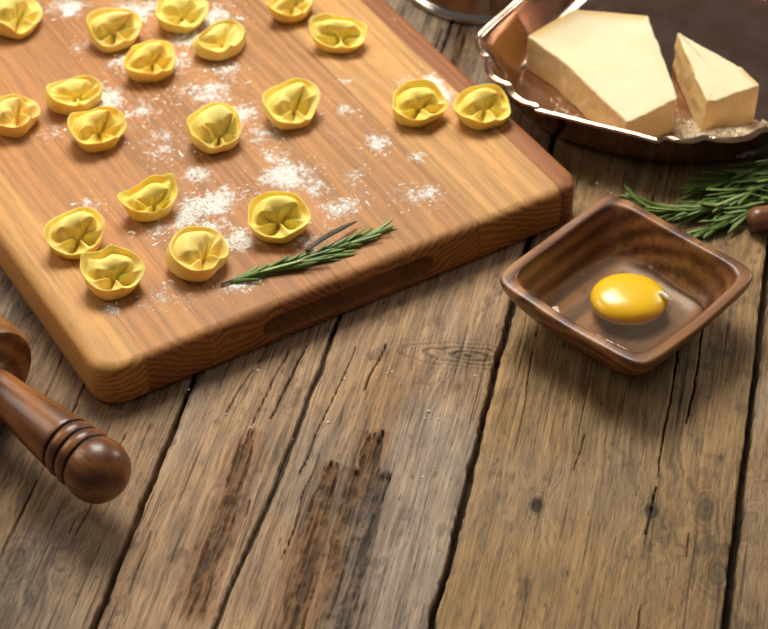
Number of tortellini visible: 19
